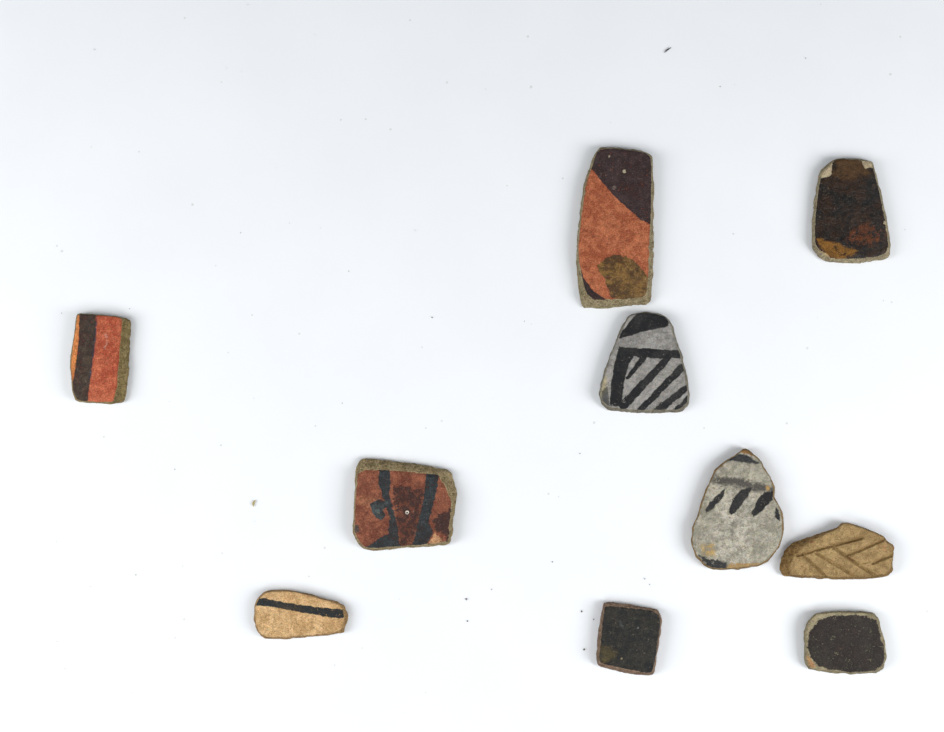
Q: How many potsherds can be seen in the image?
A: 10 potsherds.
